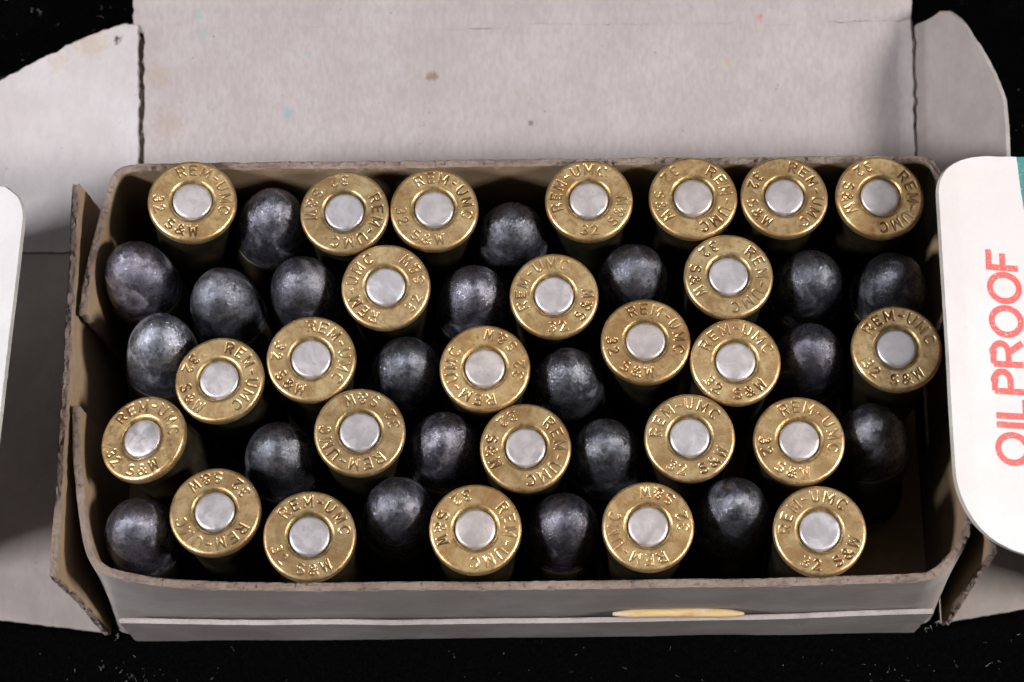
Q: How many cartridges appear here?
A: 47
